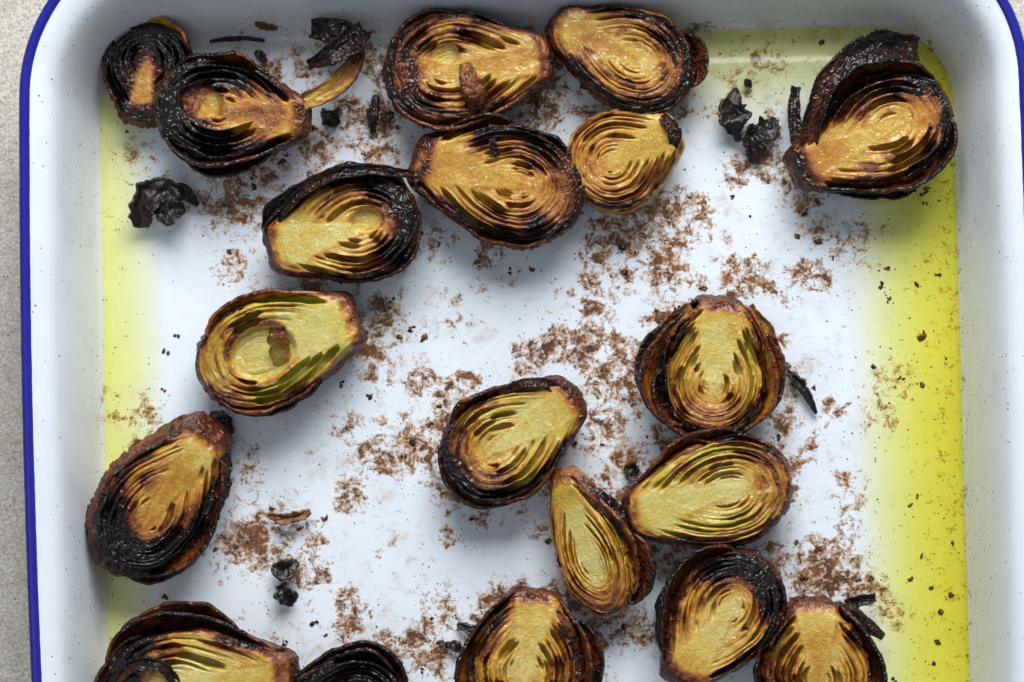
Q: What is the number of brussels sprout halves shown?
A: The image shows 19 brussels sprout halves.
